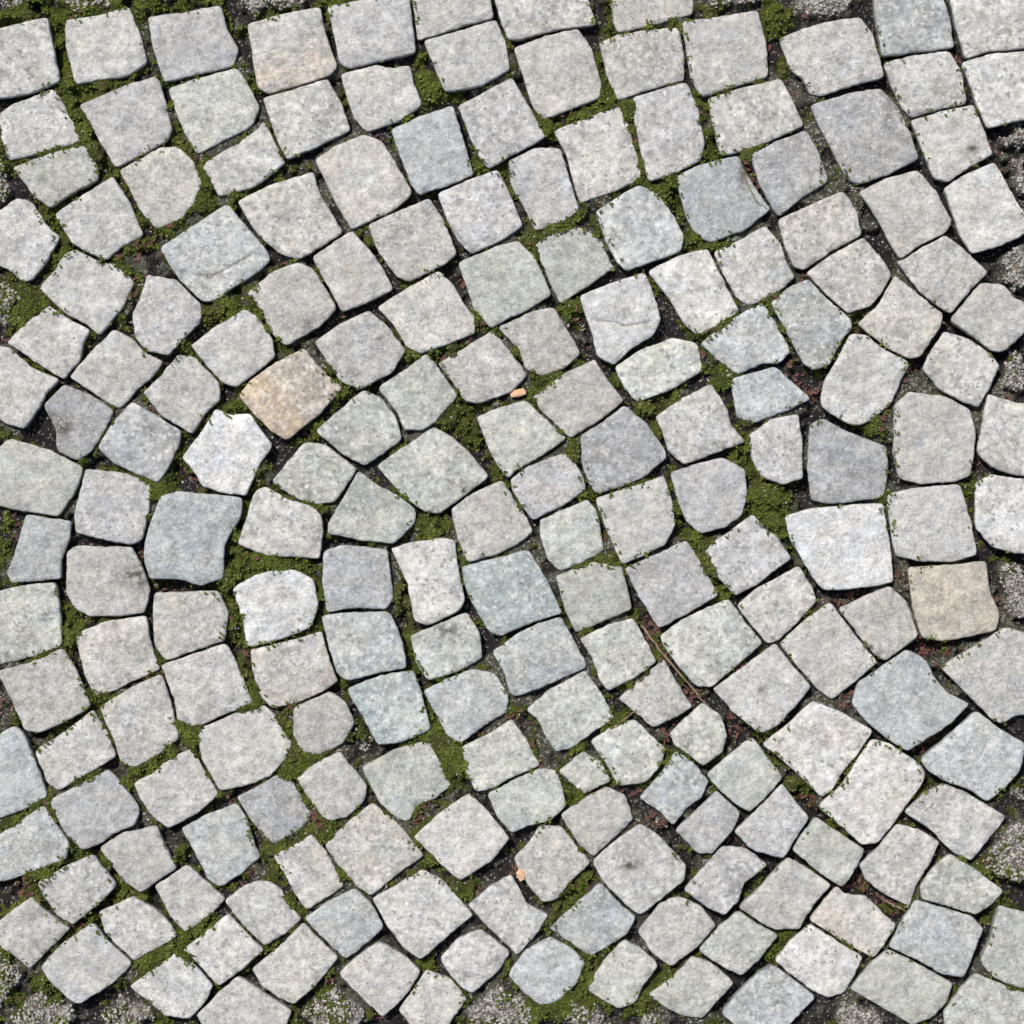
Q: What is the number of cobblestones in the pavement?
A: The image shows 200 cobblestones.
